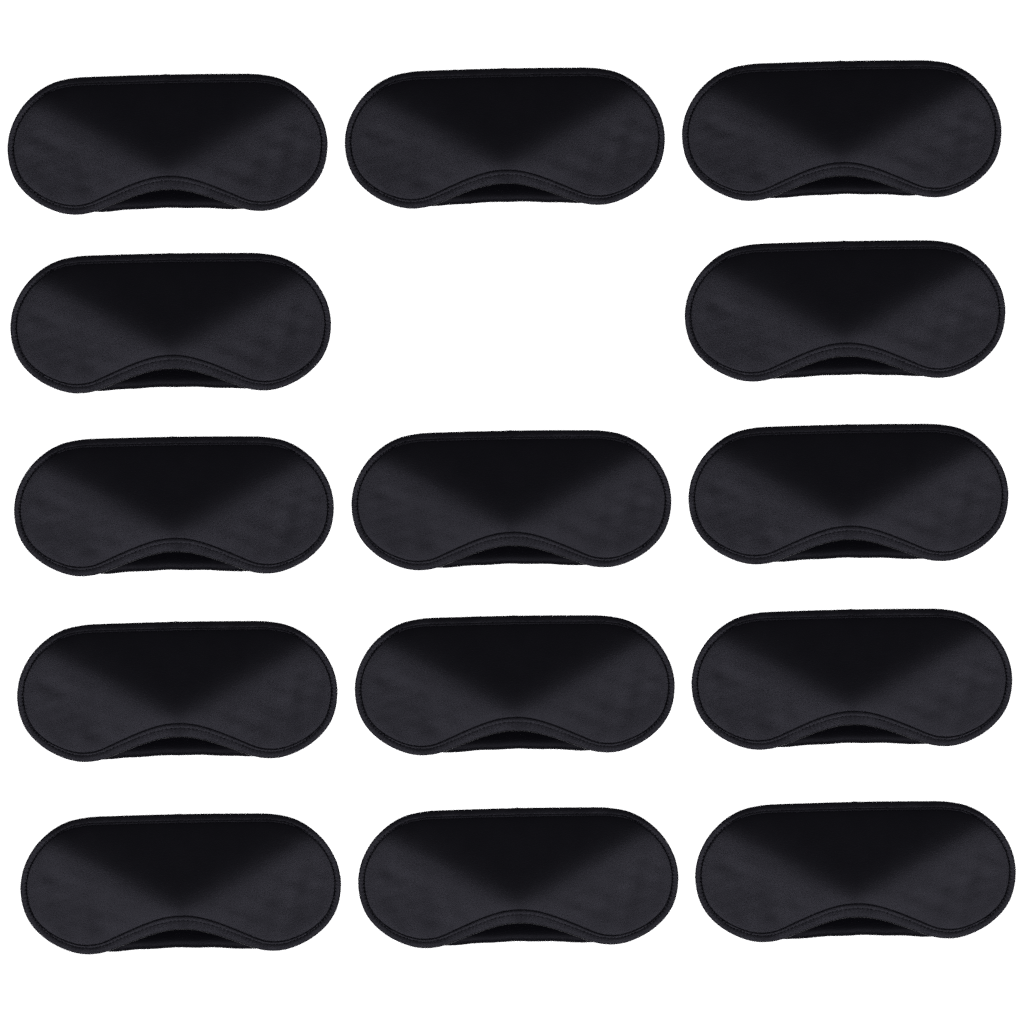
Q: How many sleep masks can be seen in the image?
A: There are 14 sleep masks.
